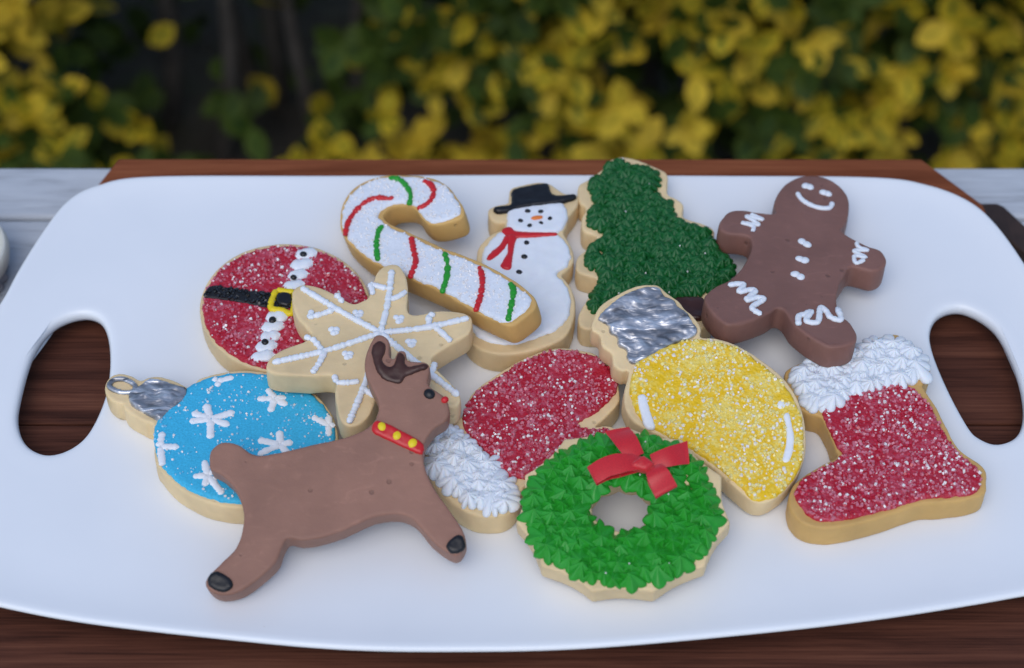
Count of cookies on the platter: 12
